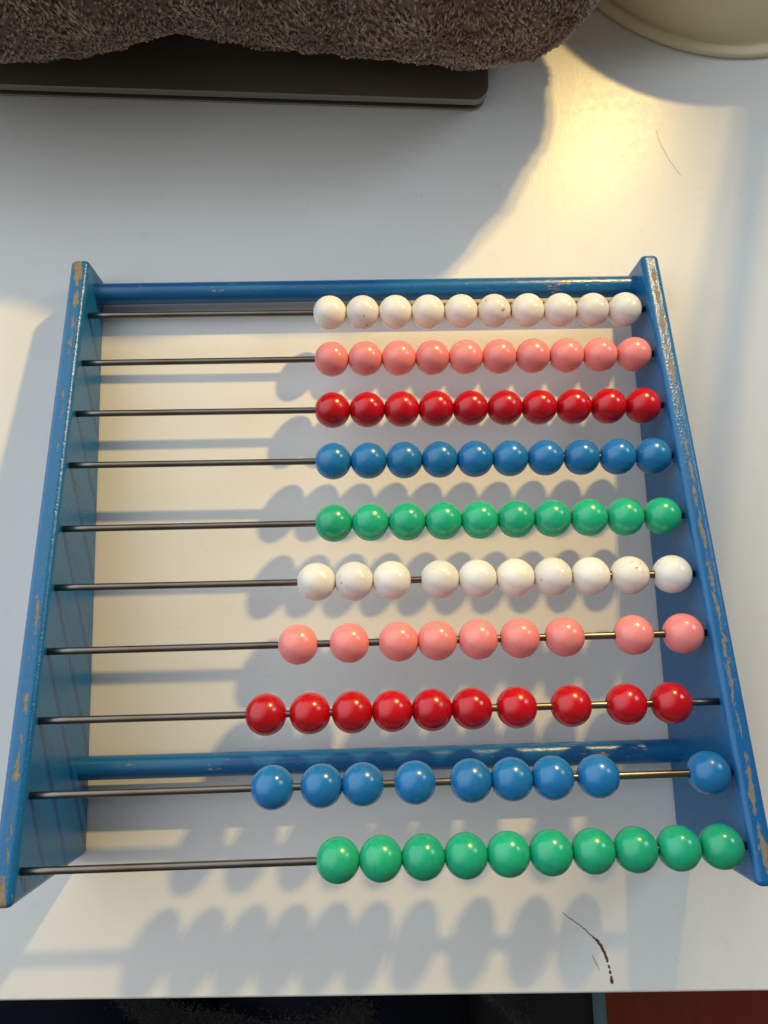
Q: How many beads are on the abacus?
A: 98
